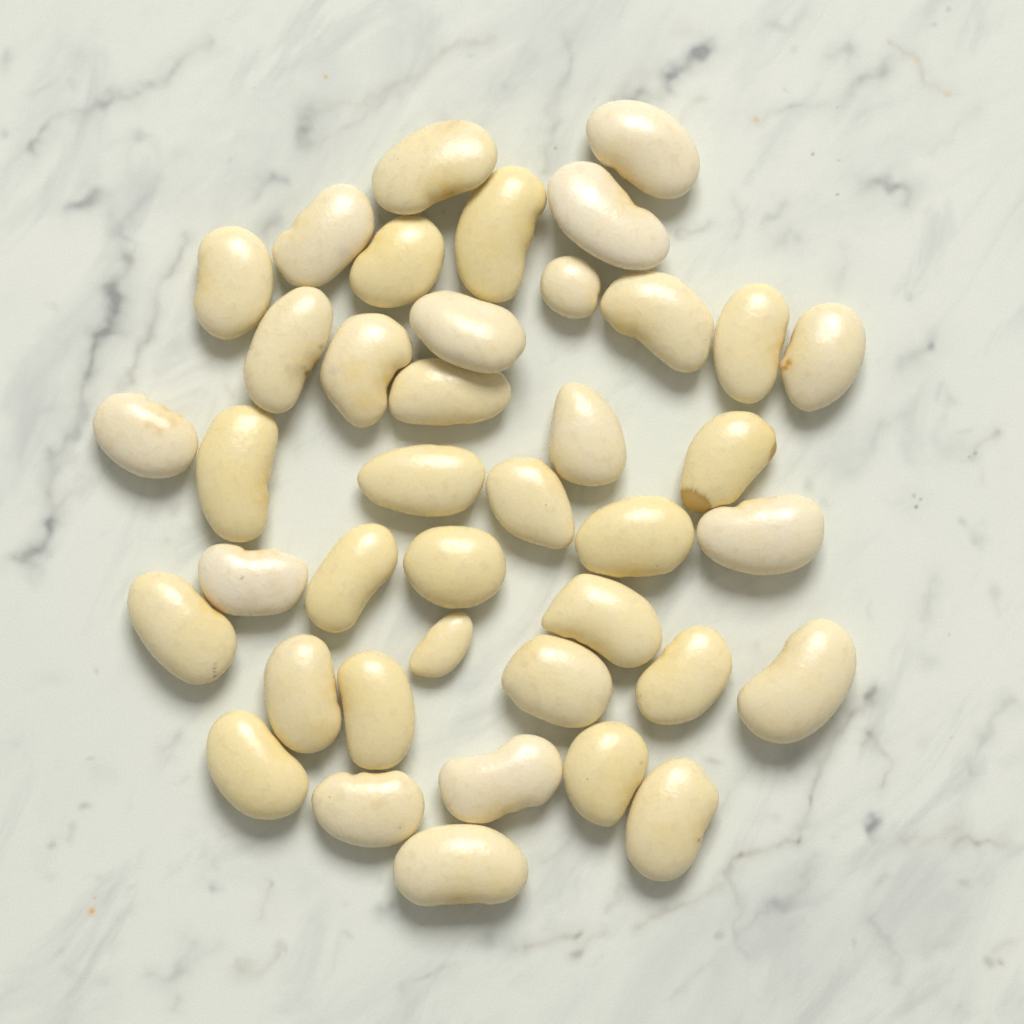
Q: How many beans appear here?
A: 40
